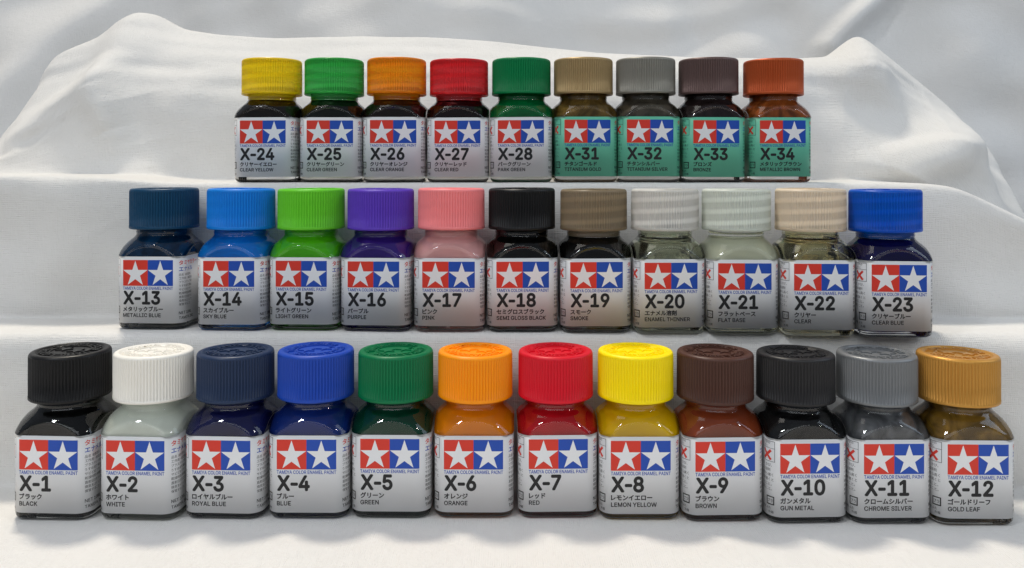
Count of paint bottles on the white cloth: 32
